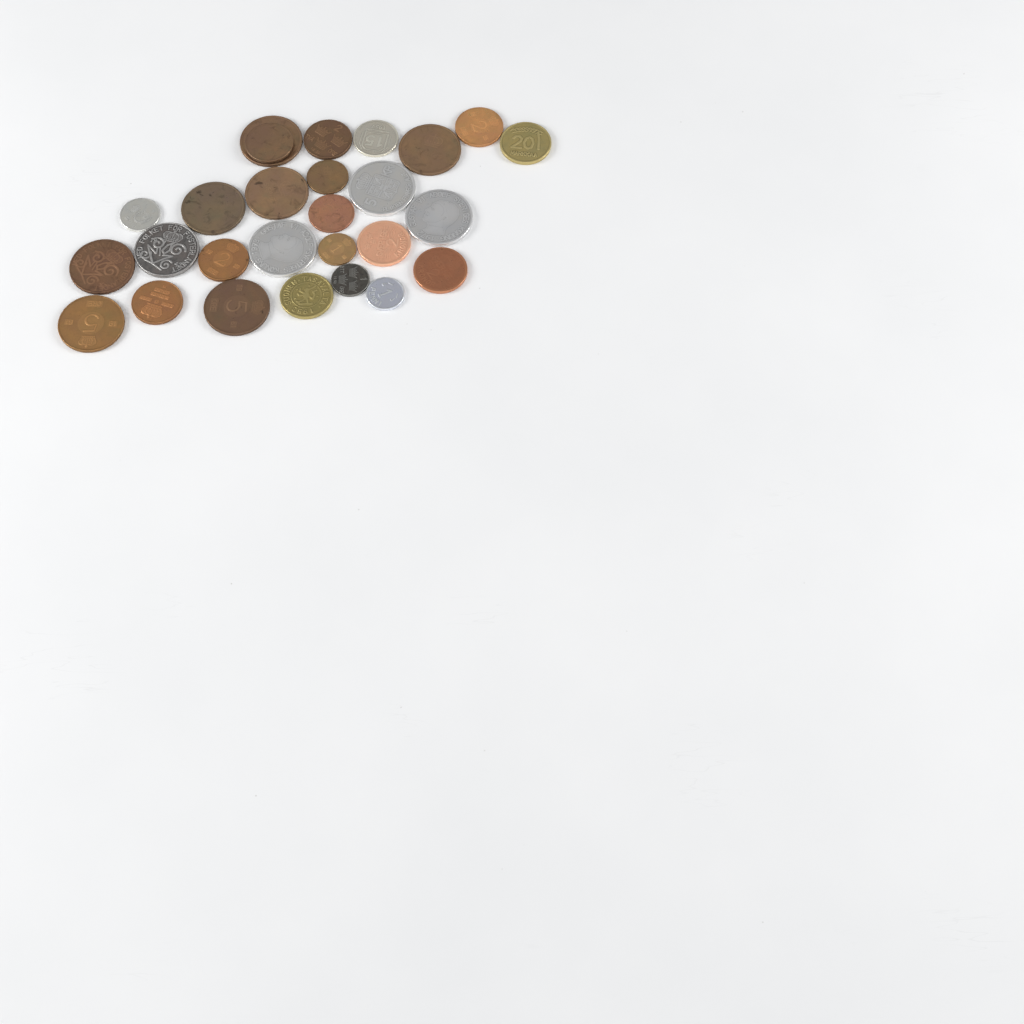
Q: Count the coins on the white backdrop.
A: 27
